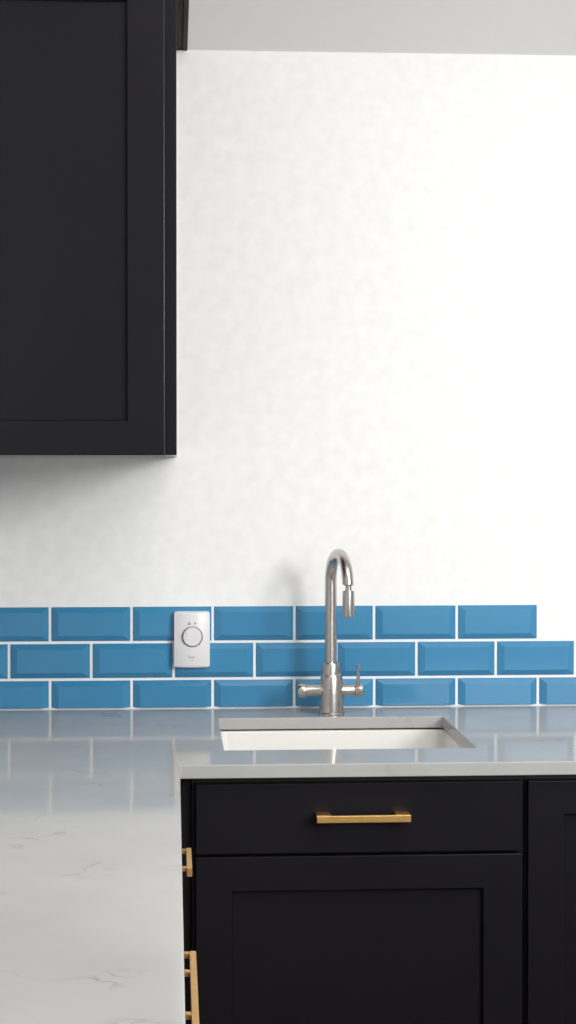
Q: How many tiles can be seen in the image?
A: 23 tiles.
